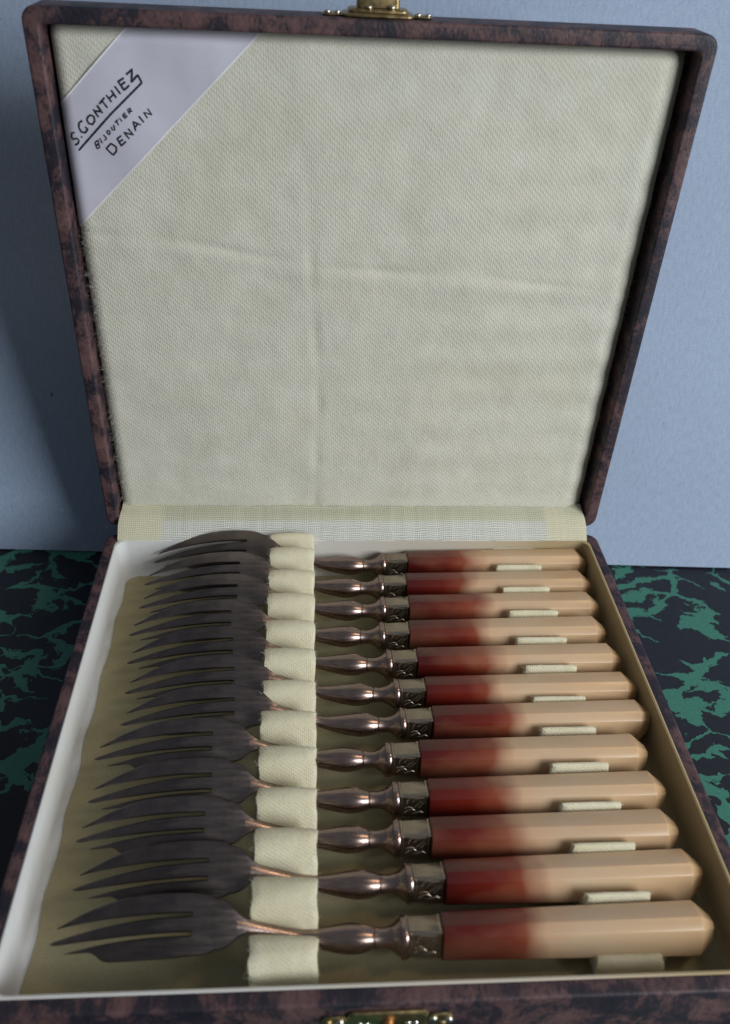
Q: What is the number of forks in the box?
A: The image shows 12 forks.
